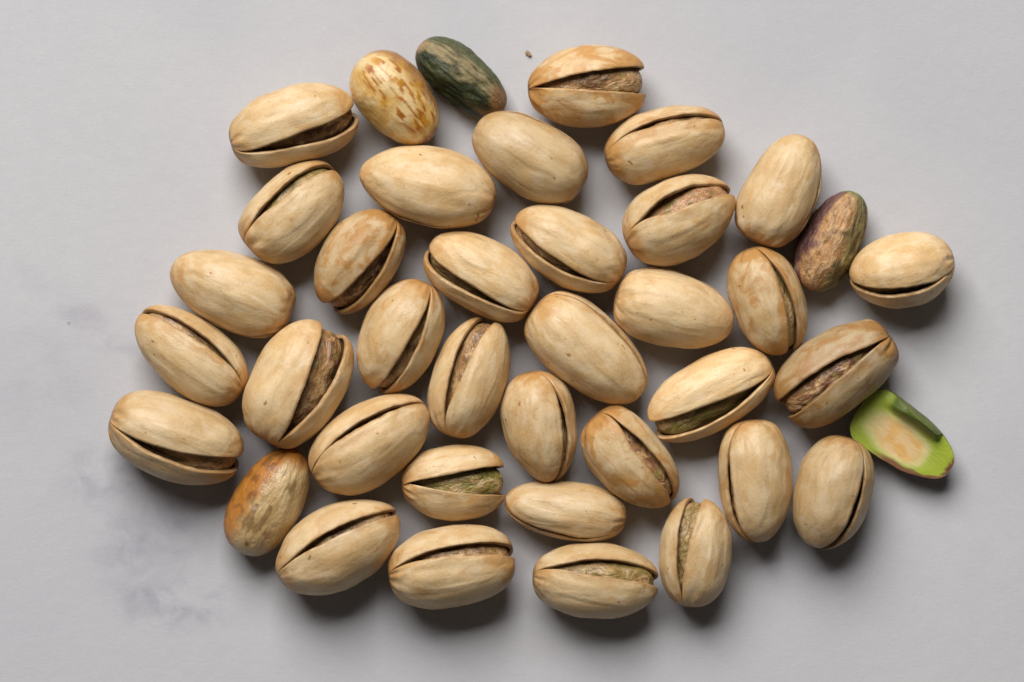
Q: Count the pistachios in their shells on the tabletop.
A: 34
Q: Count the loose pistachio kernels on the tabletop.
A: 5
